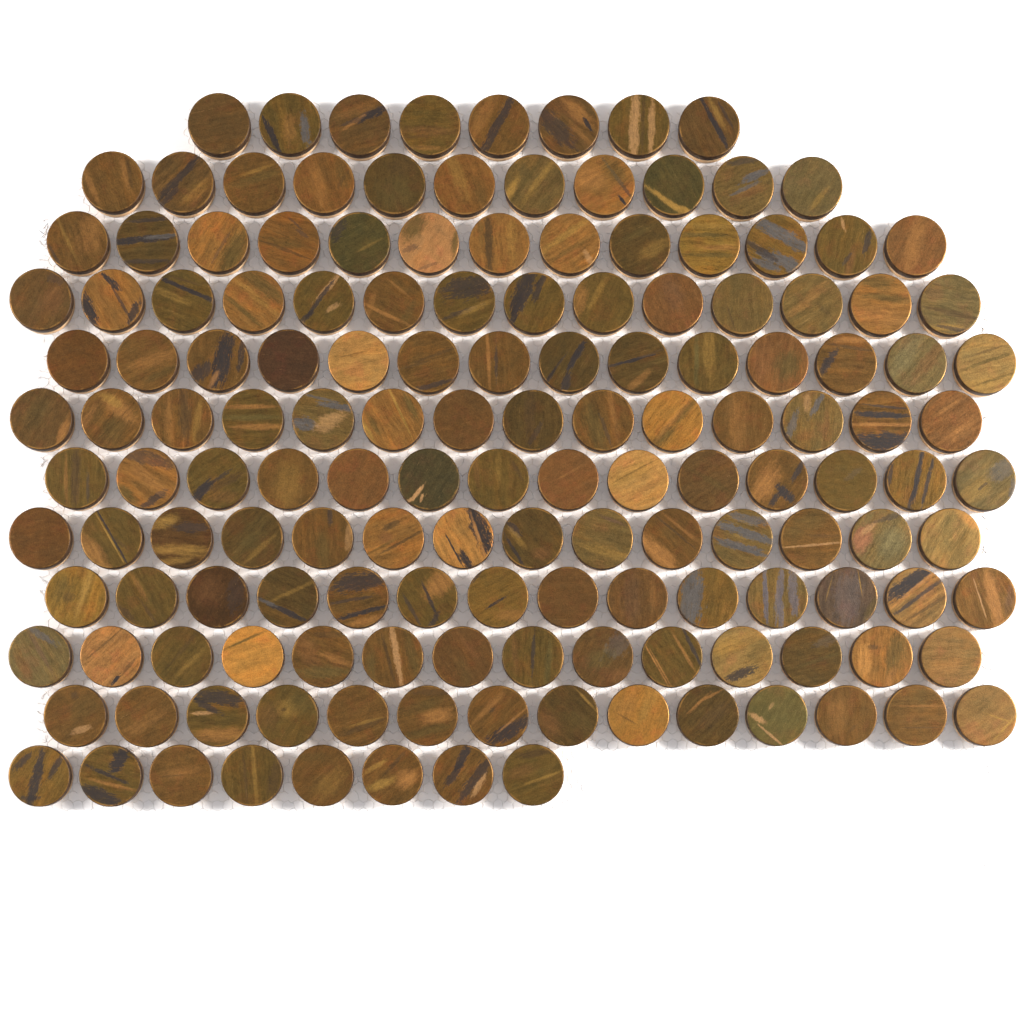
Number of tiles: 152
